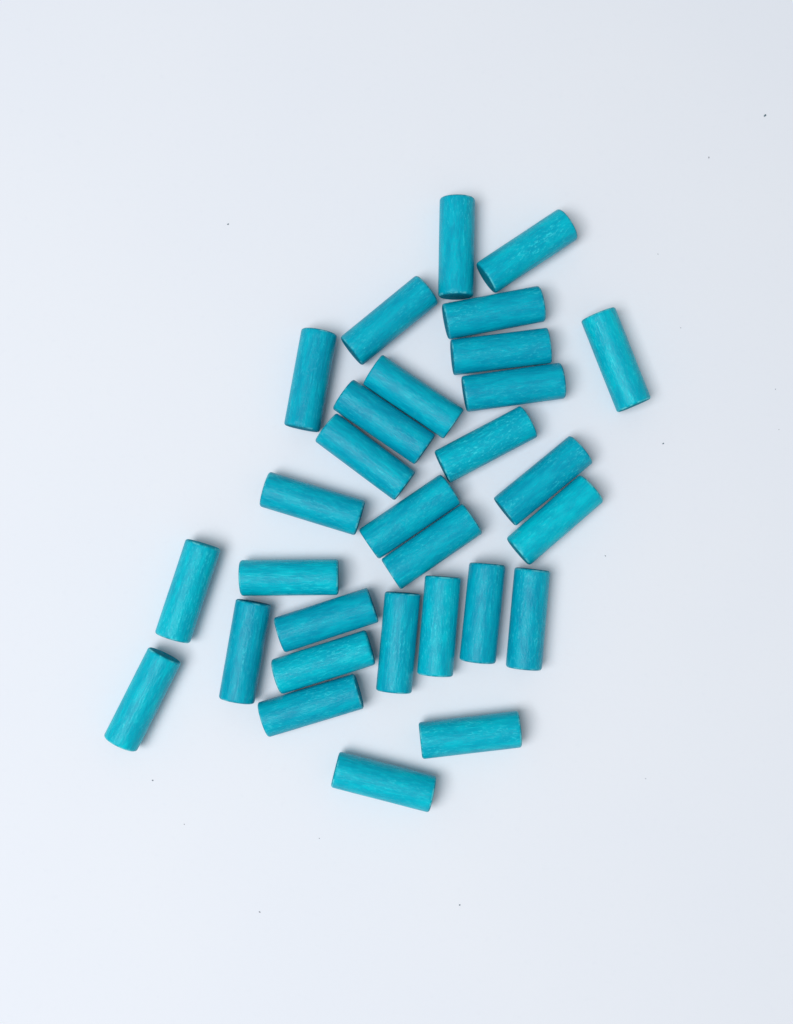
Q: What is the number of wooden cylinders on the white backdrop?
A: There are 30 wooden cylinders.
